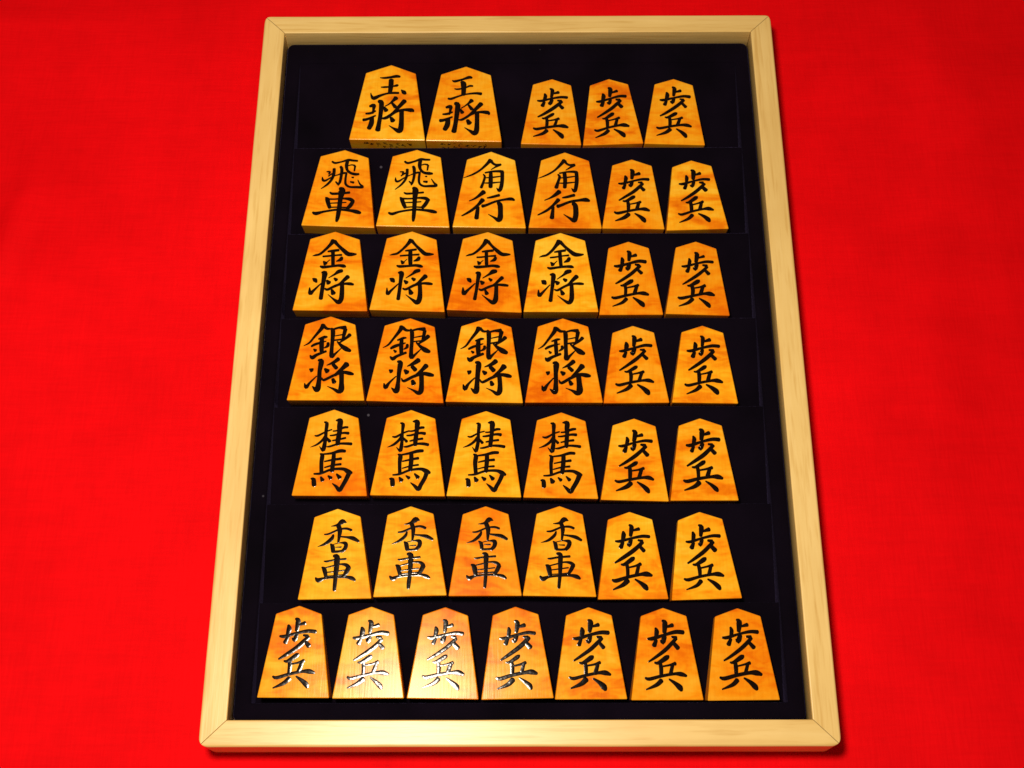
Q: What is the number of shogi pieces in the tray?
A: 42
